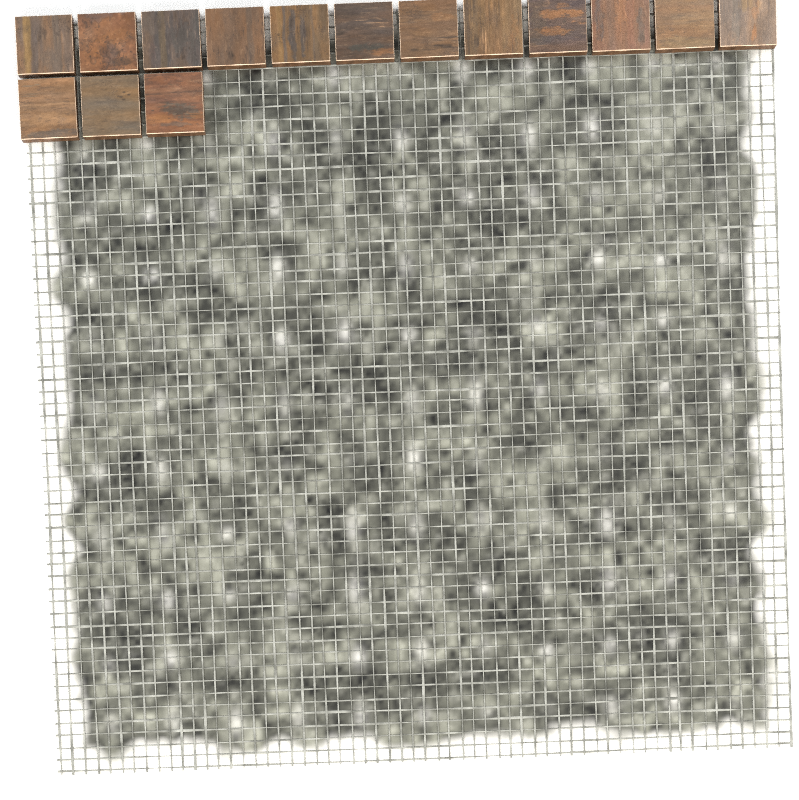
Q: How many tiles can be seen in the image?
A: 15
